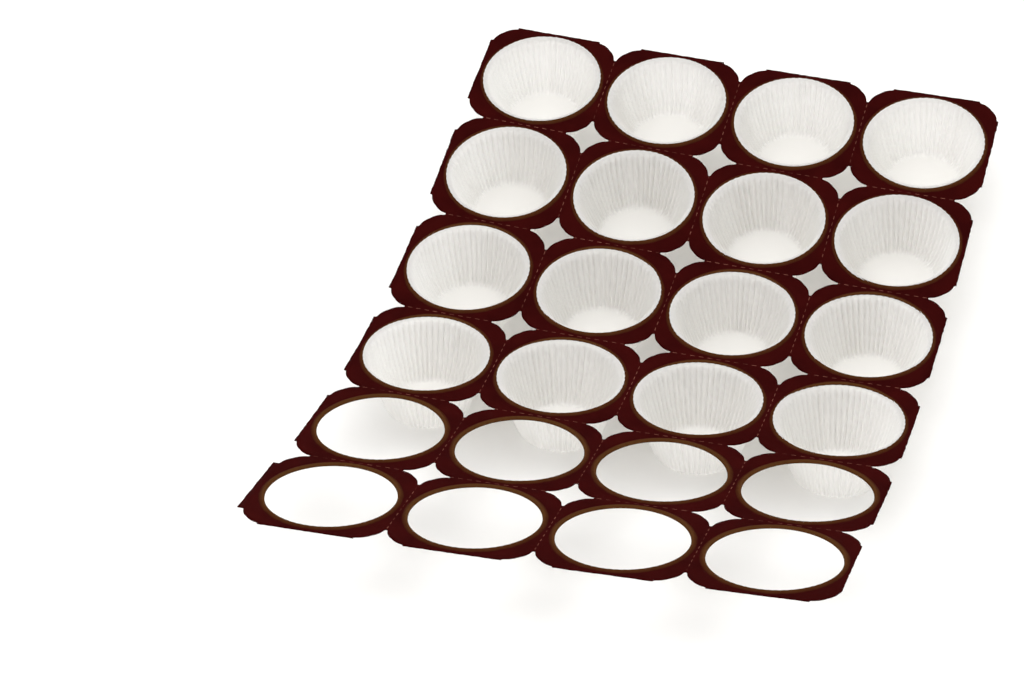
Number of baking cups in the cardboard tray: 16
